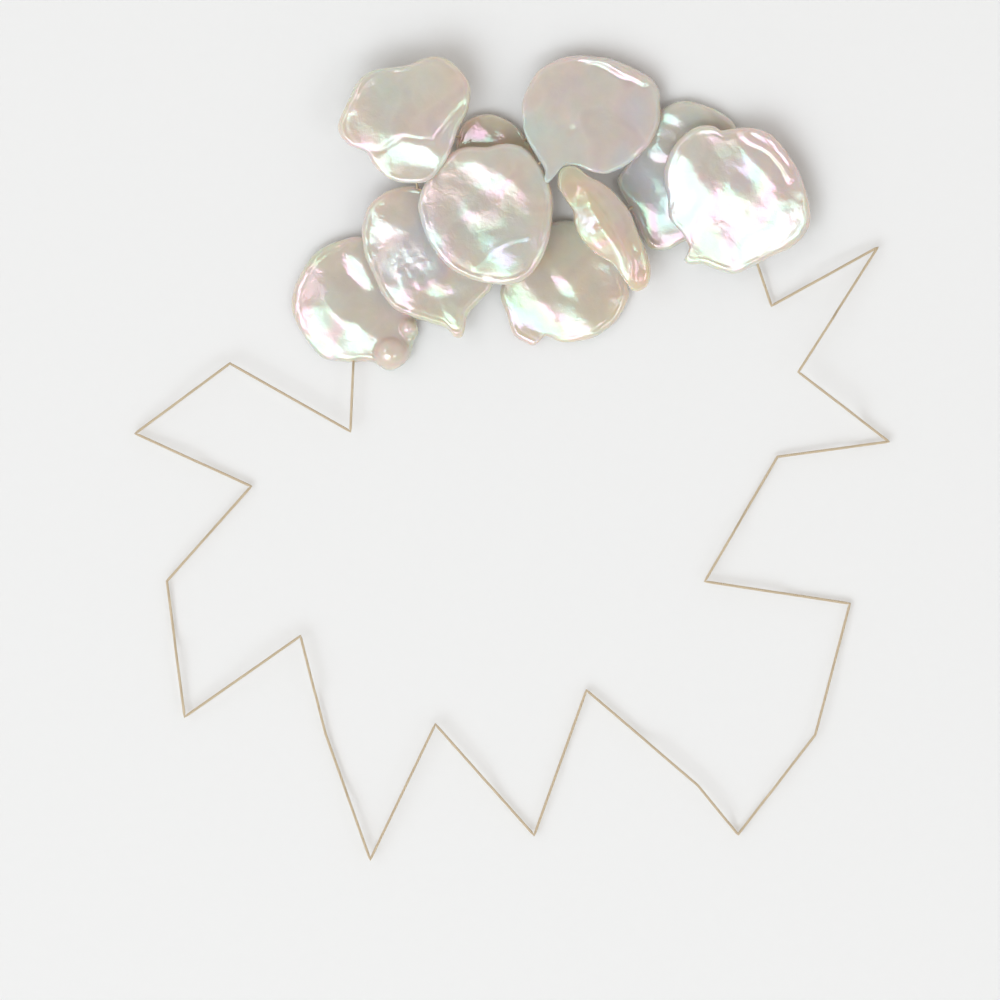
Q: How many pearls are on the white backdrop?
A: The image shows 10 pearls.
